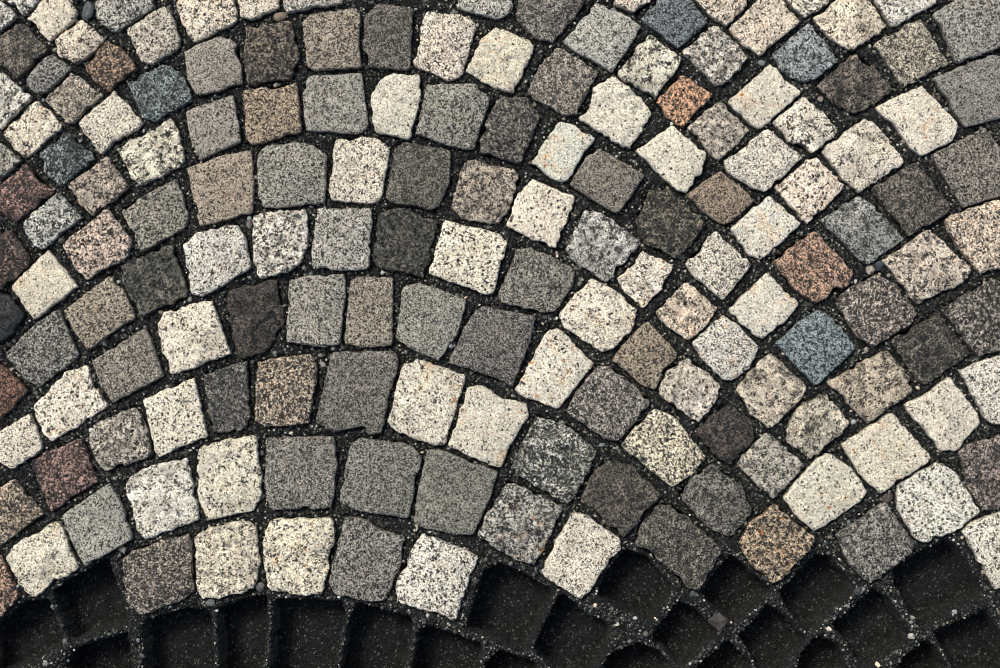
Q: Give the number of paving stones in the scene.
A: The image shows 162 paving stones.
